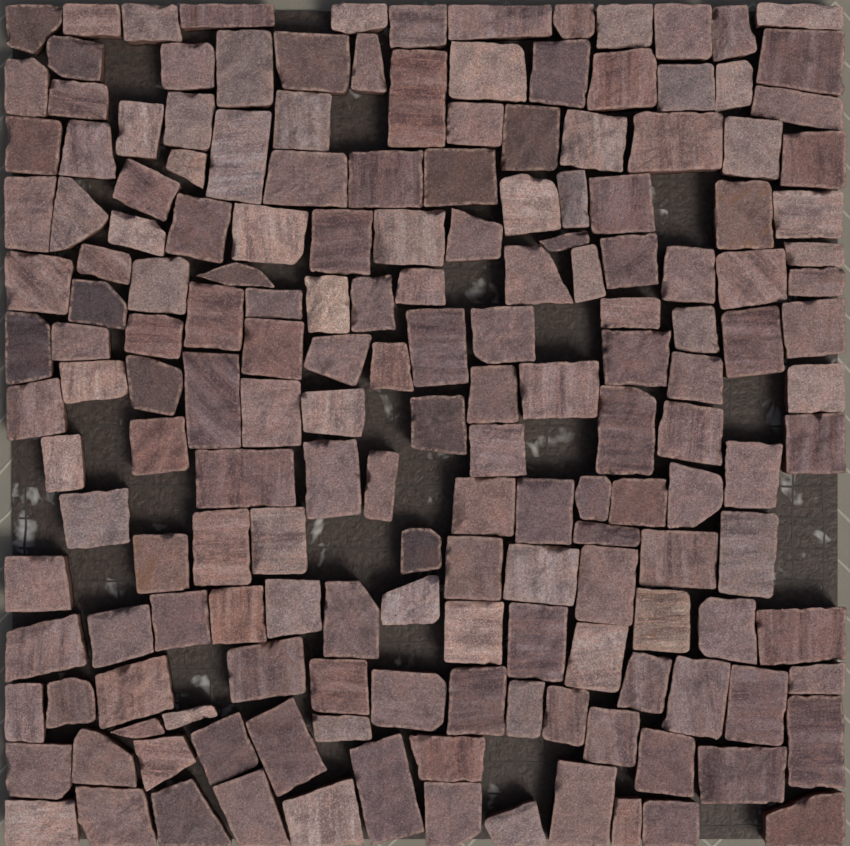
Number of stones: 177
